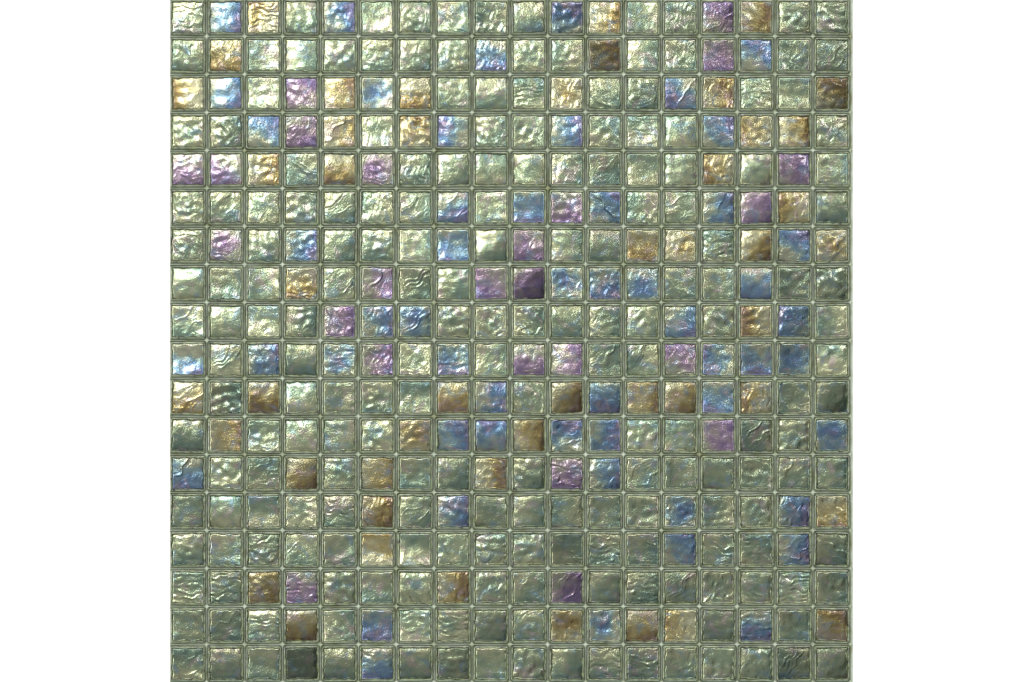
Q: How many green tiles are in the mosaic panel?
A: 199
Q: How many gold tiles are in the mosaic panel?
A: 48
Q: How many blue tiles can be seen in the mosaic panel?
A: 53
